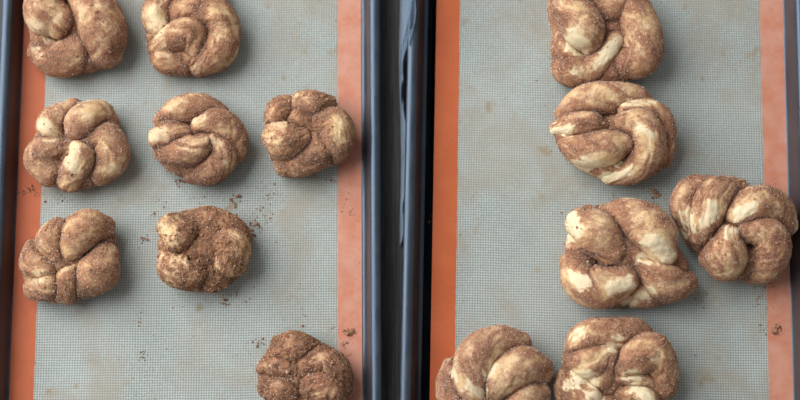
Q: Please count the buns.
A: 14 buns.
